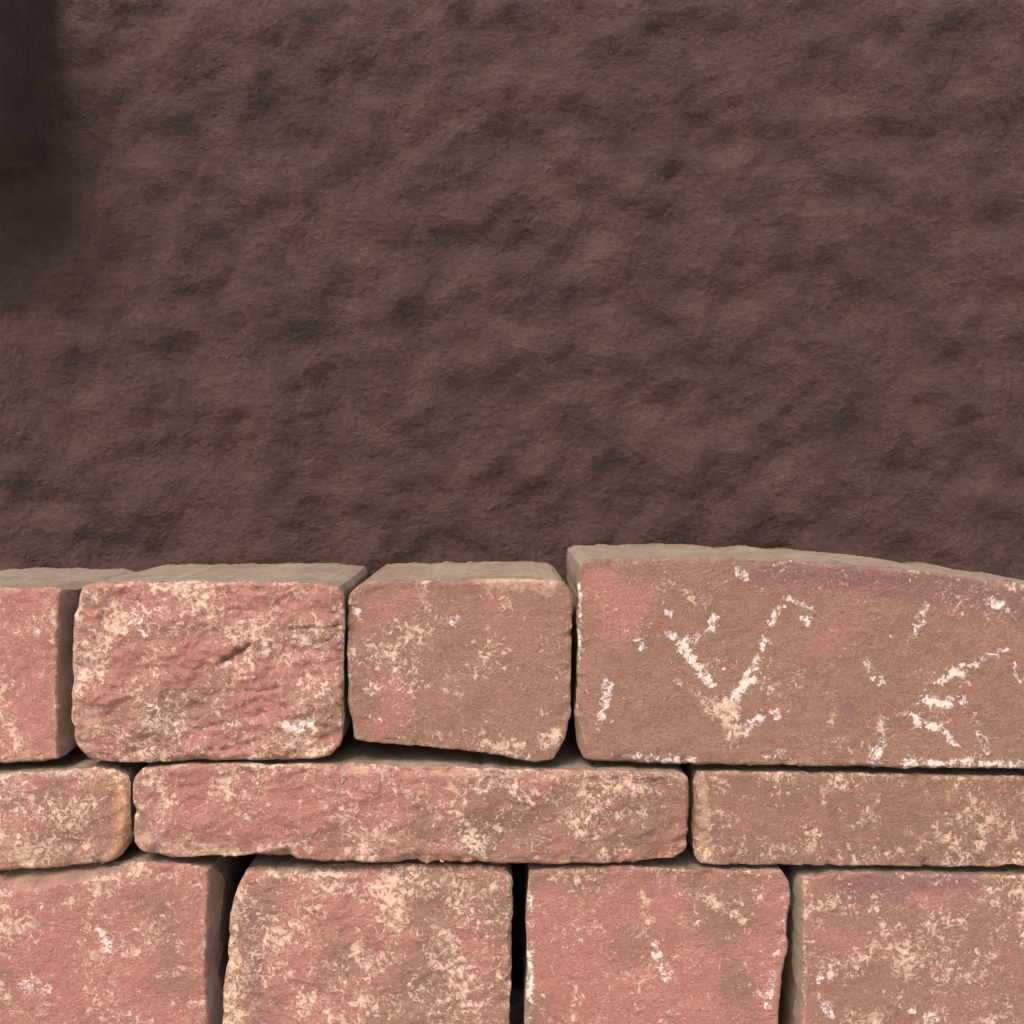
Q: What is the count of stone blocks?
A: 11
